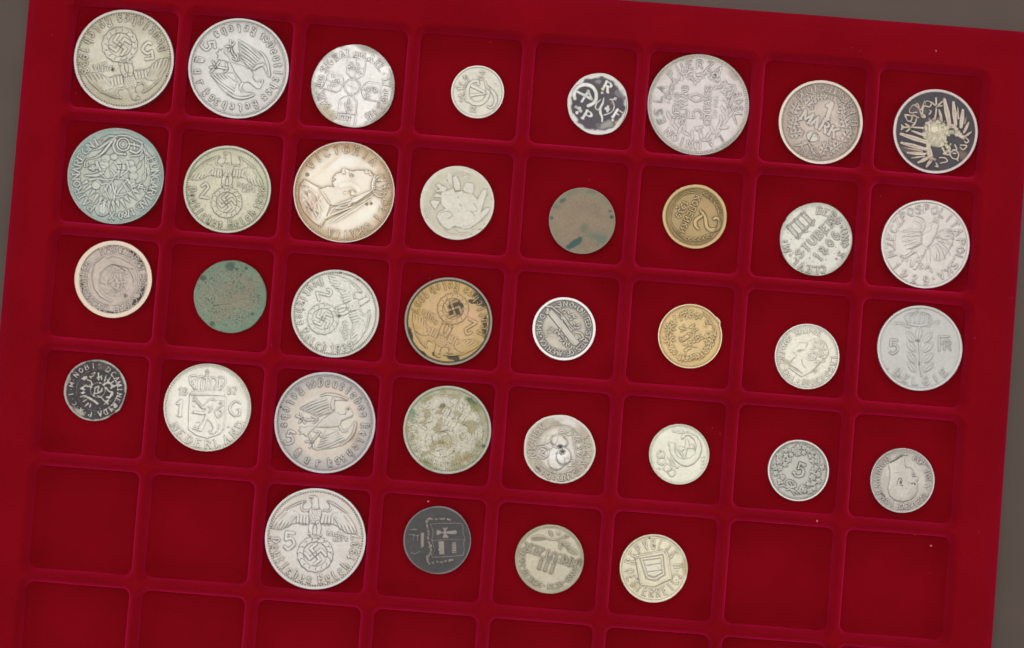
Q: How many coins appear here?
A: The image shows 36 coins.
